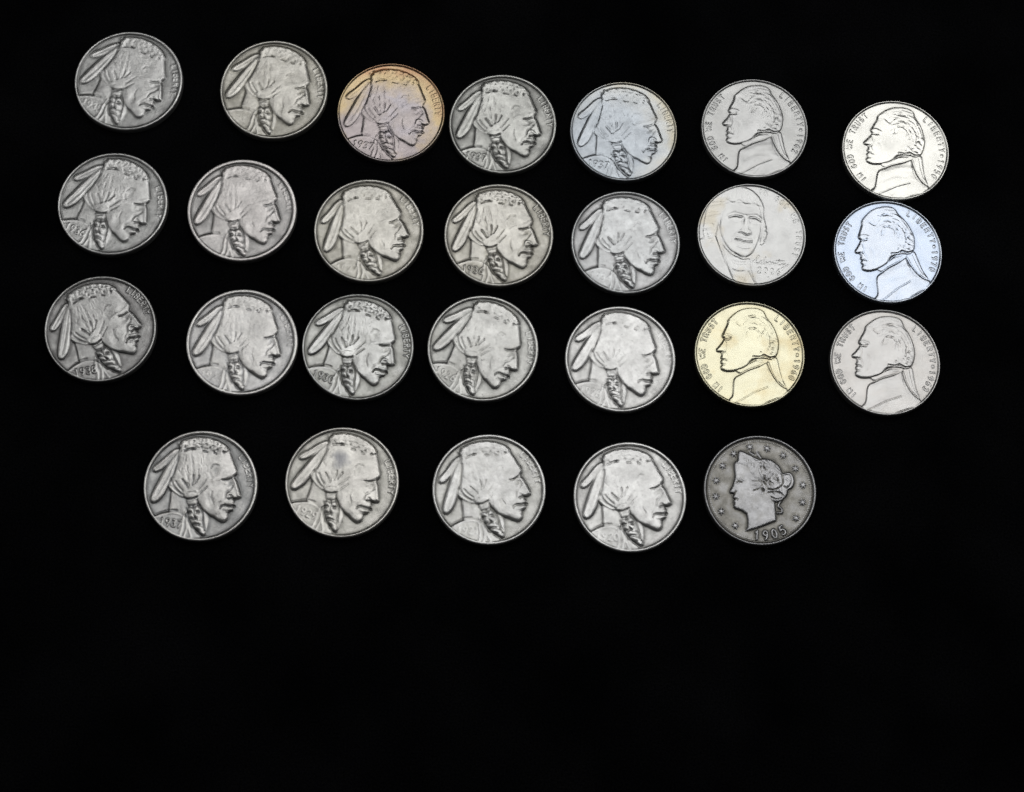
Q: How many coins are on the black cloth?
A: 26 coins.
